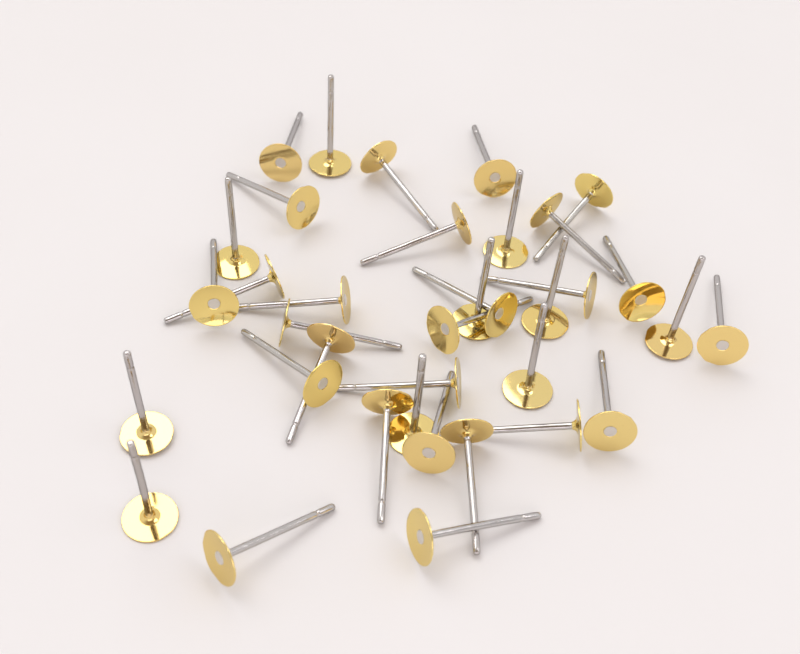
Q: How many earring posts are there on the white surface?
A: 36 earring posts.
